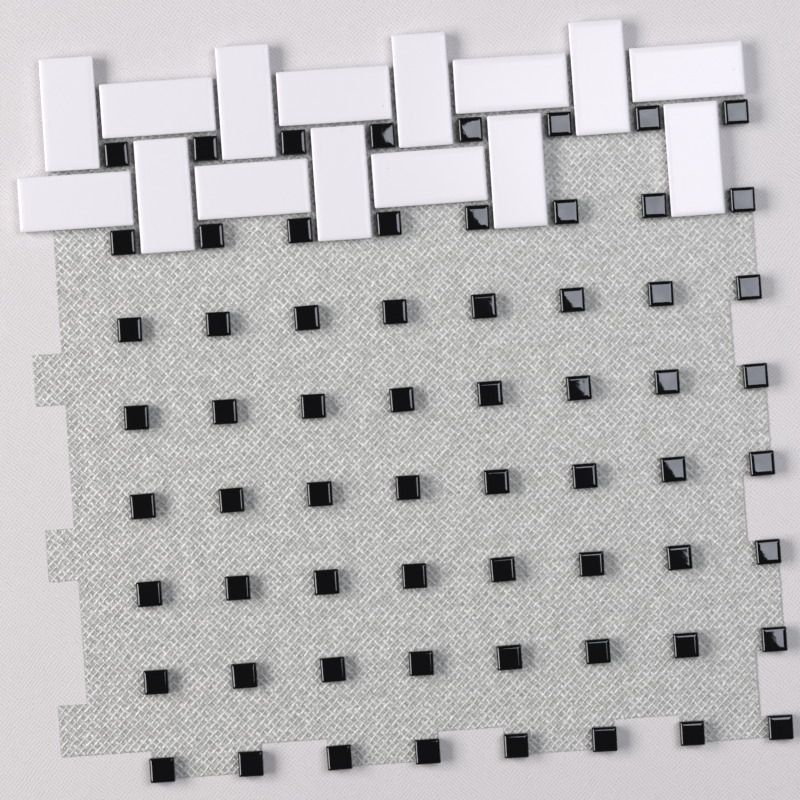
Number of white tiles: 15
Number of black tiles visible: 64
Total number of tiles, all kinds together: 79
